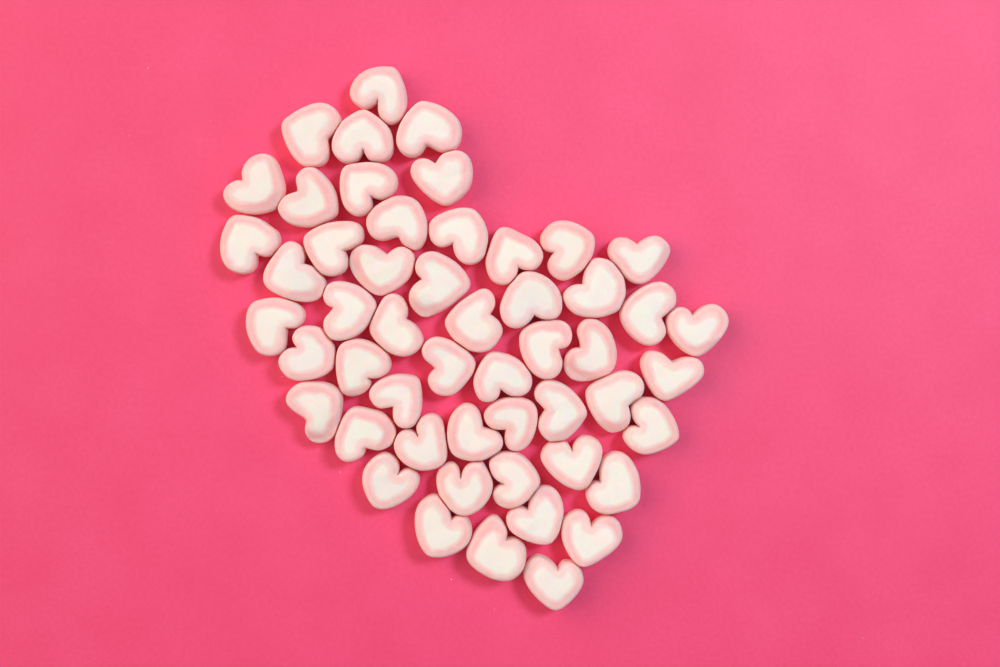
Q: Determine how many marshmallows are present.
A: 52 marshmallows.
